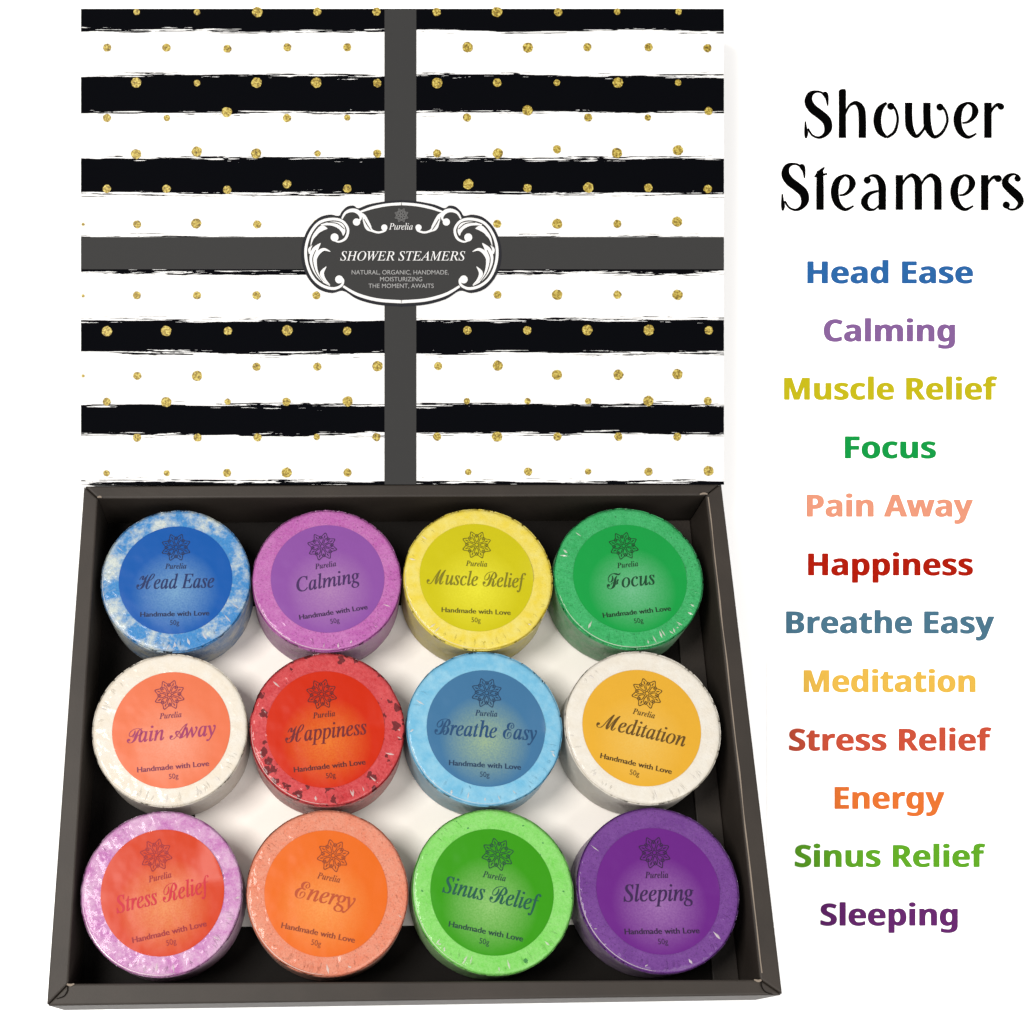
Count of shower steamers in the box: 12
